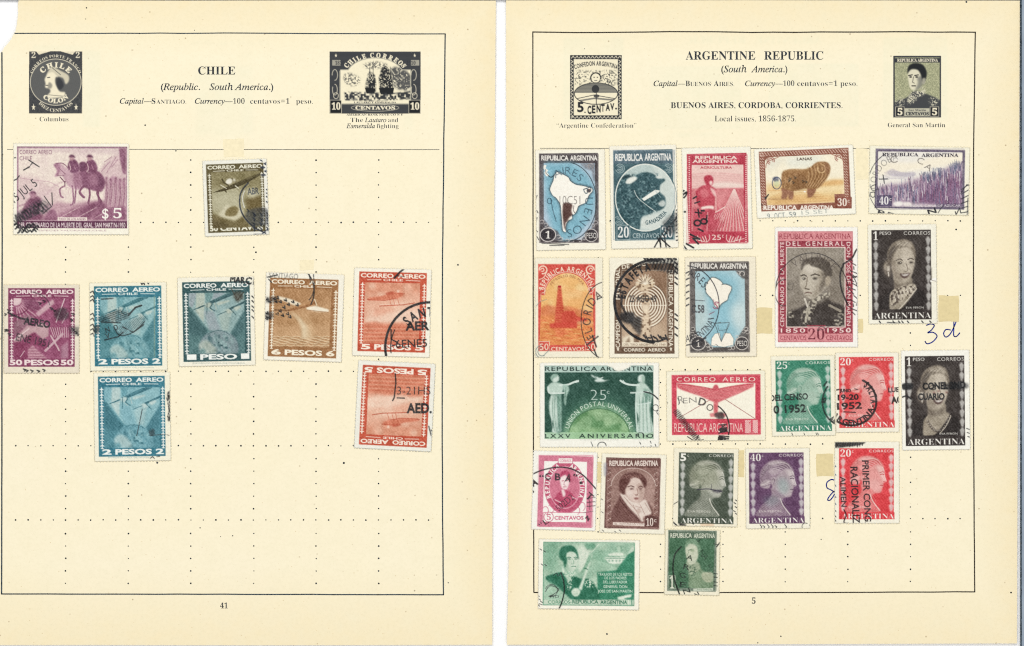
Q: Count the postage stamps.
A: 31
